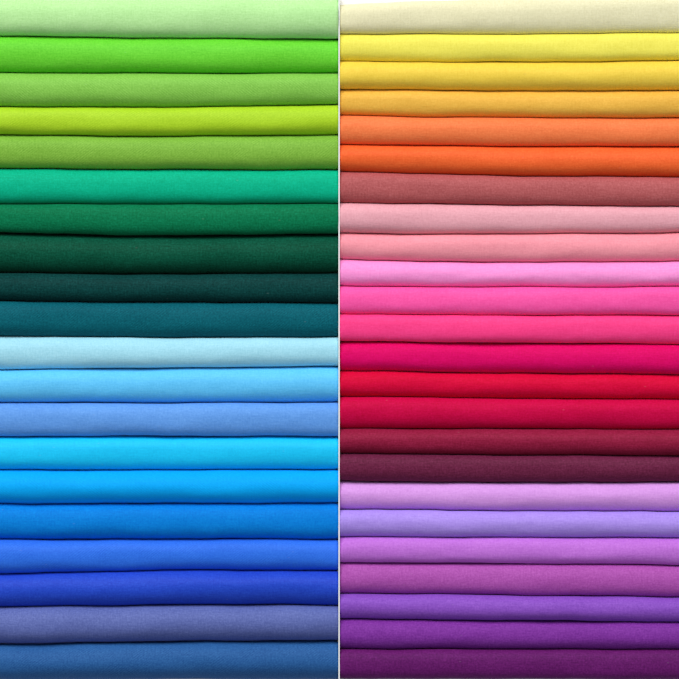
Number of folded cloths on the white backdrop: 44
